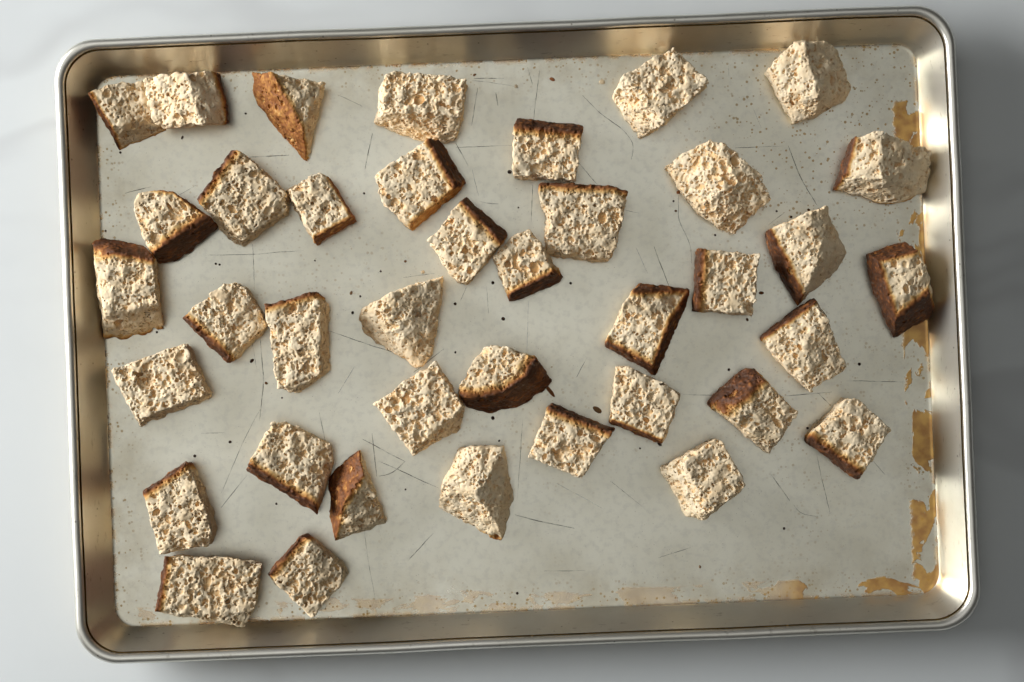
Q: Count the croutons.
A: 39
